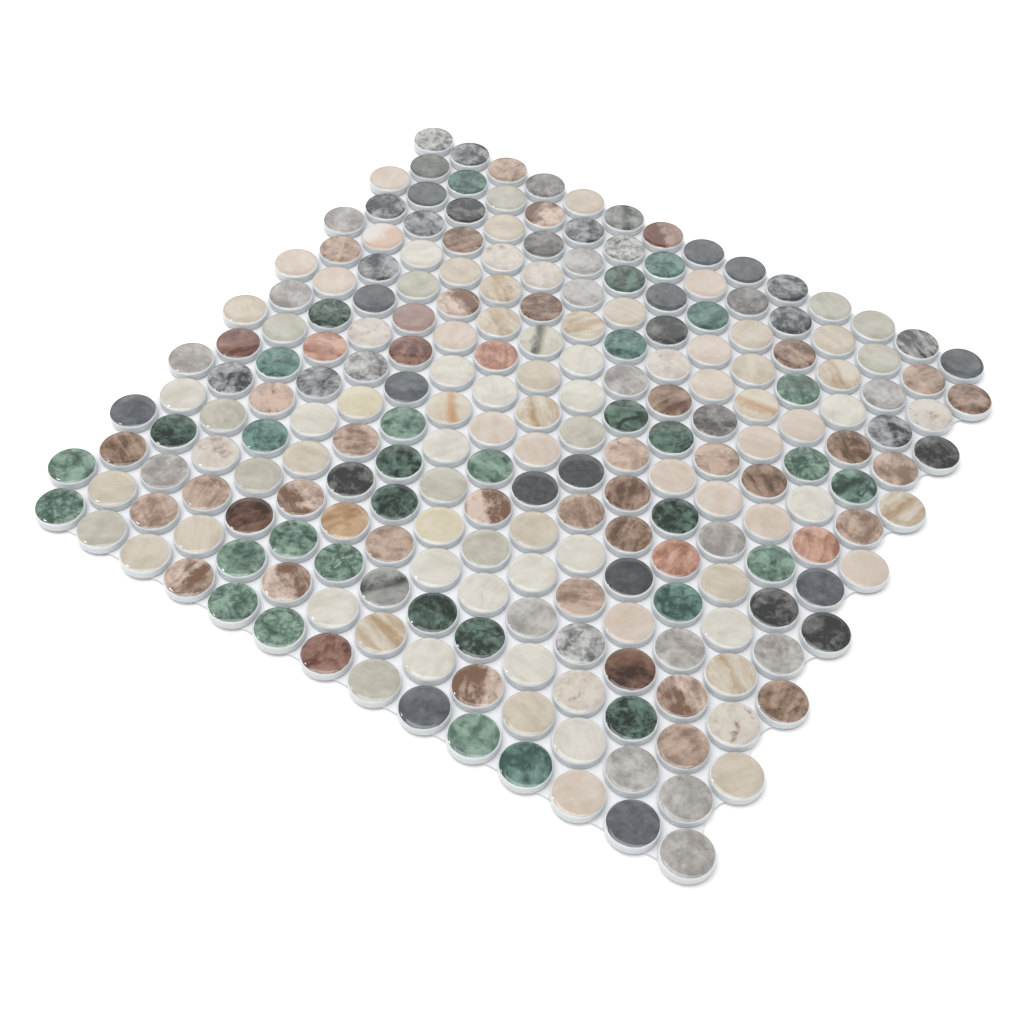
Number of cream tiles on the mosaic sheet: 88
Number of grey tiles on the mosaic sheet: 57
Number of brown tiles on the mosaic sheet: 46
